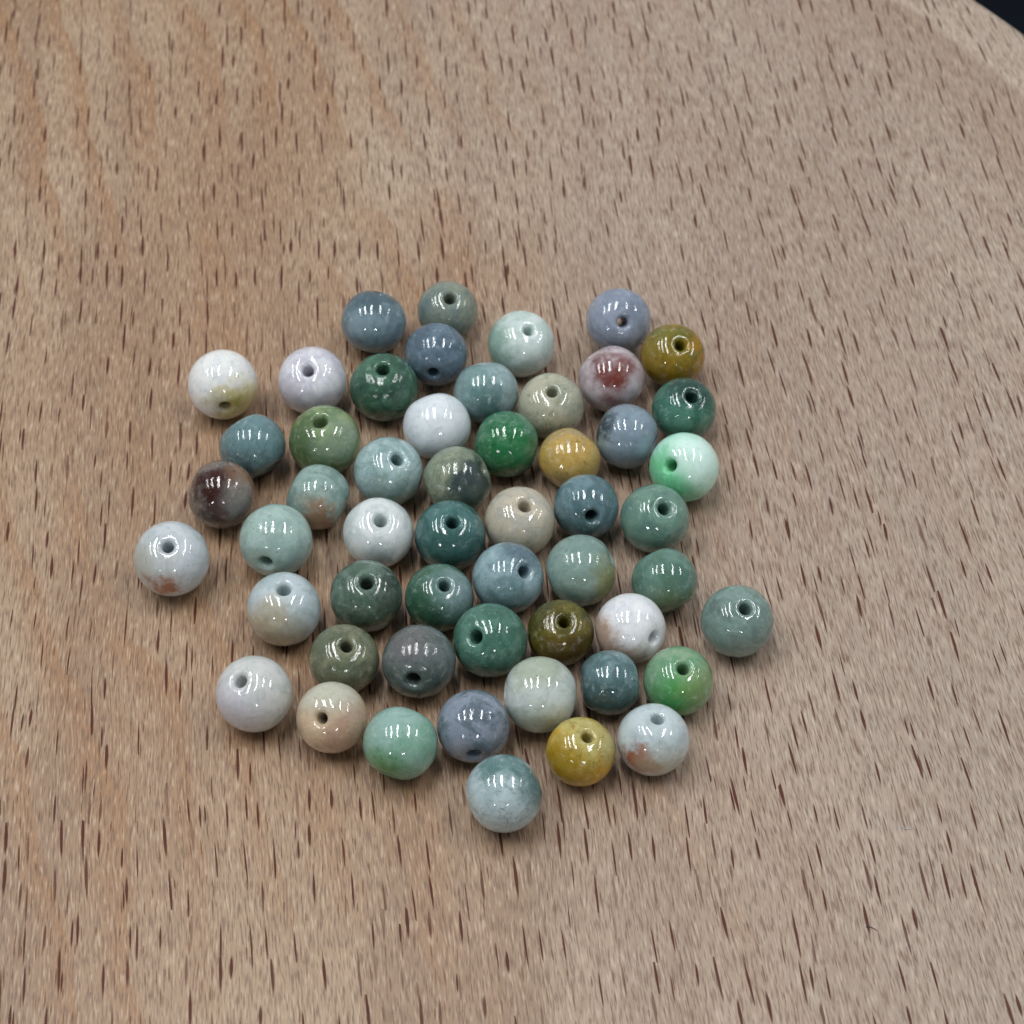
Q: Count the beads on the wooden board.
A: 53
